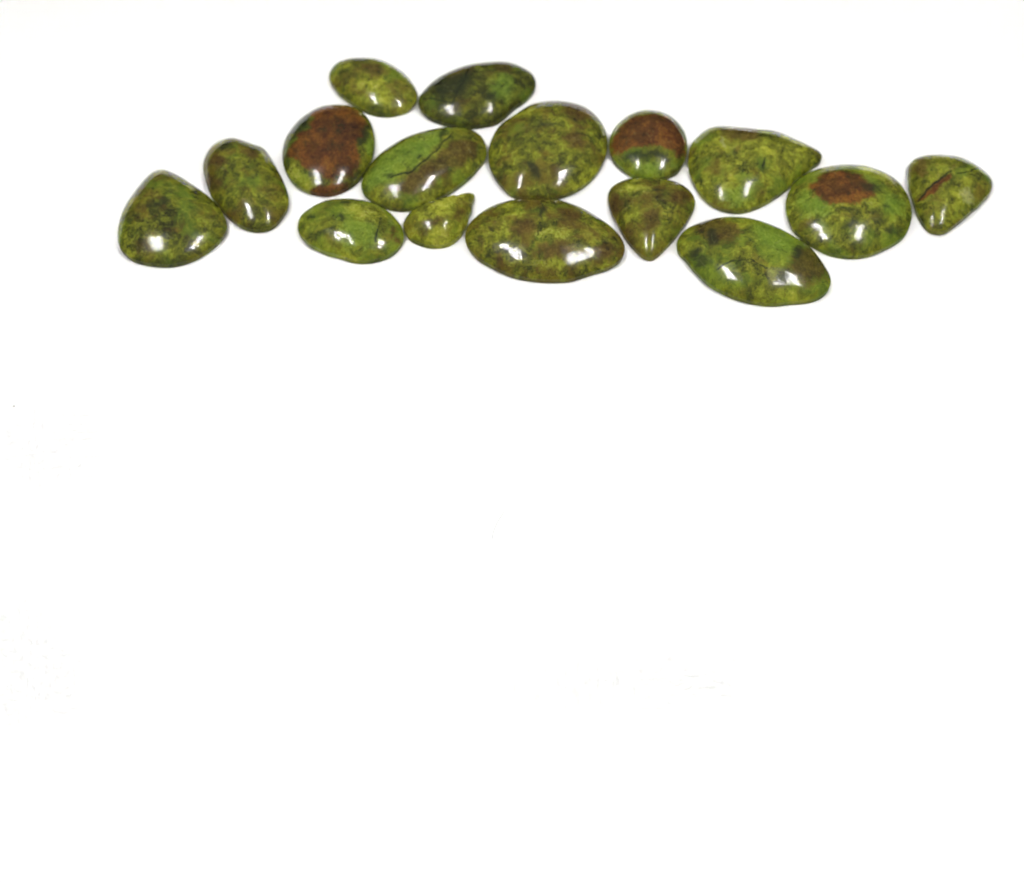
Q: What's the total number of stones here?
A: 16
